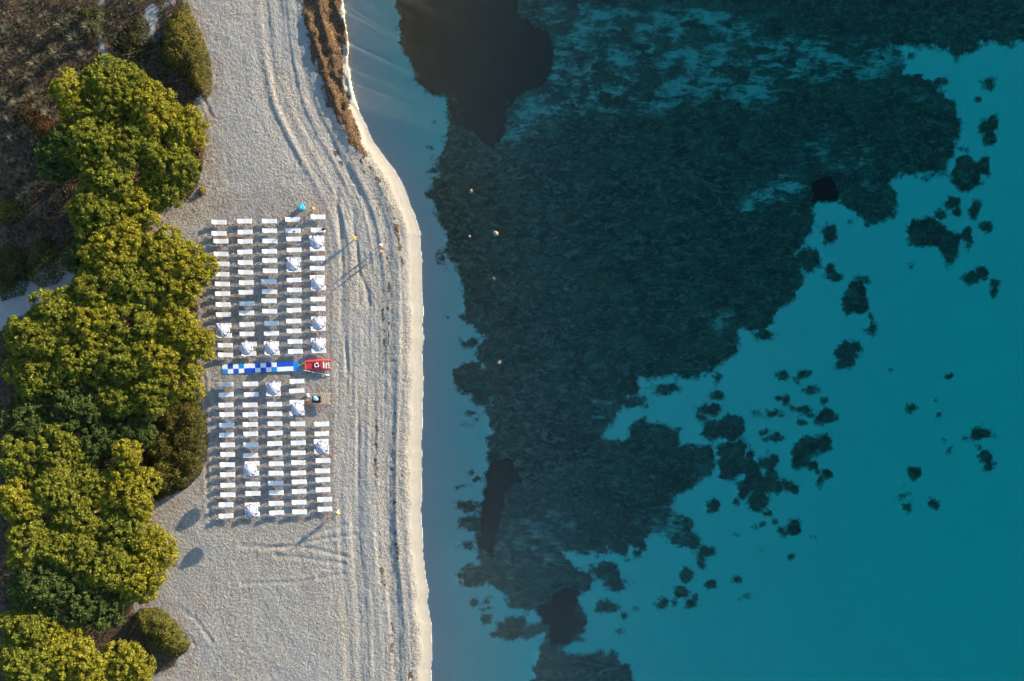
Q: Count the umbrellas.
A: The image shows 13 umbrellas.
